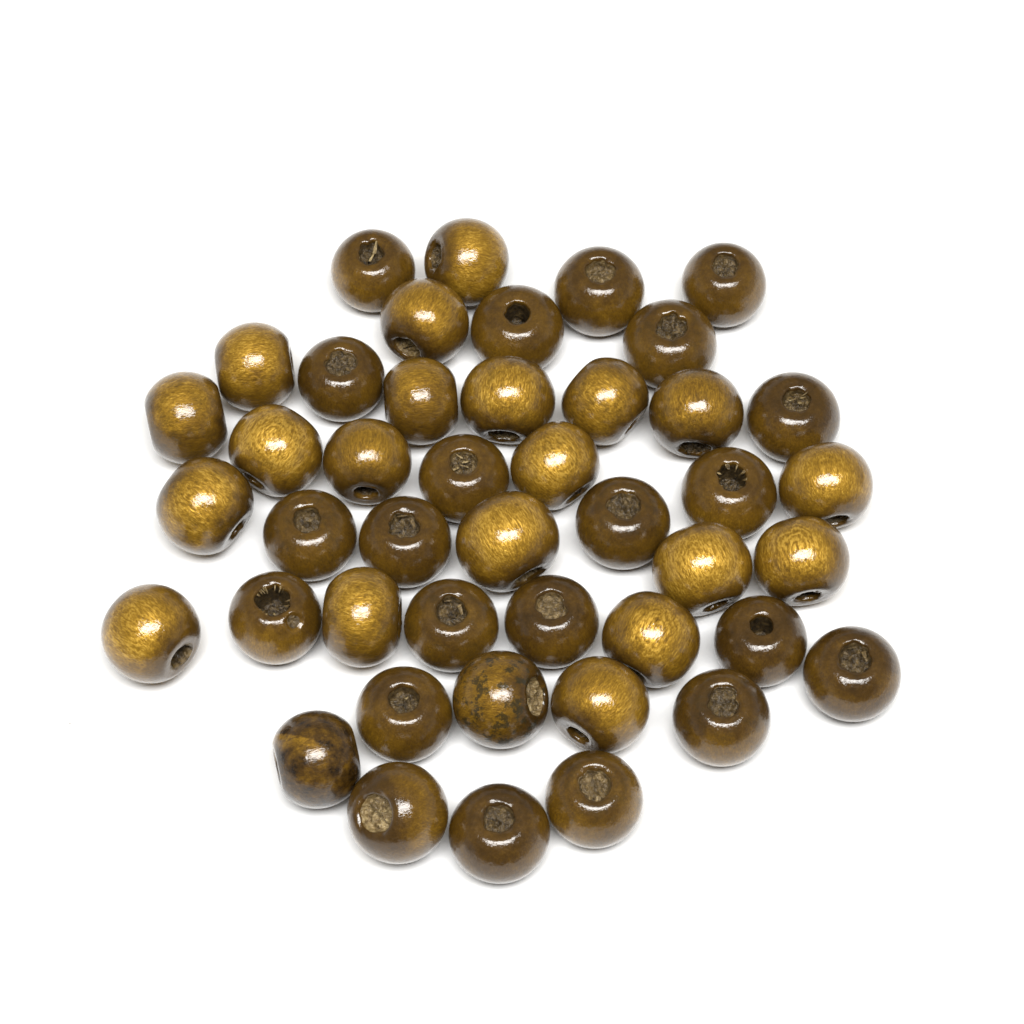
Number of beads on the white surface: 44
